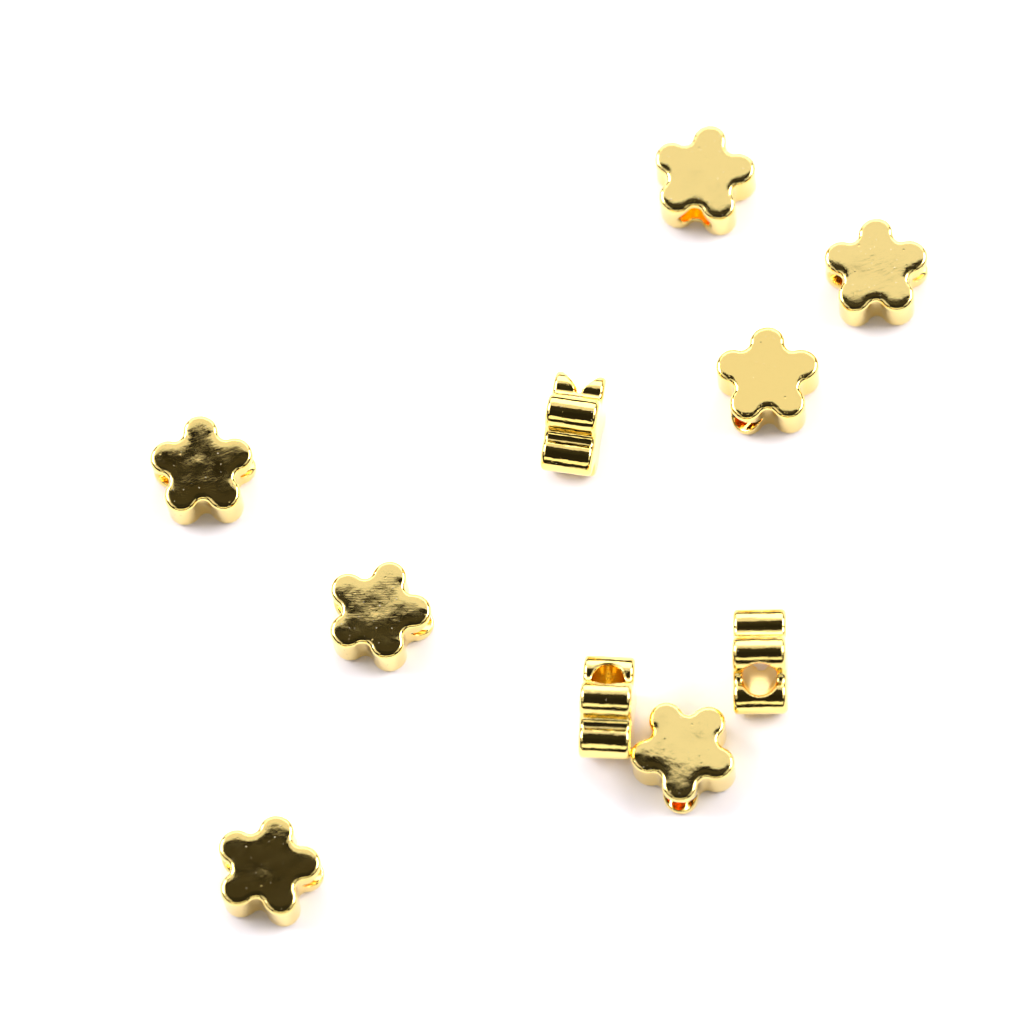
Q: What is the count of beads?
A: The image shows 10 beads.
